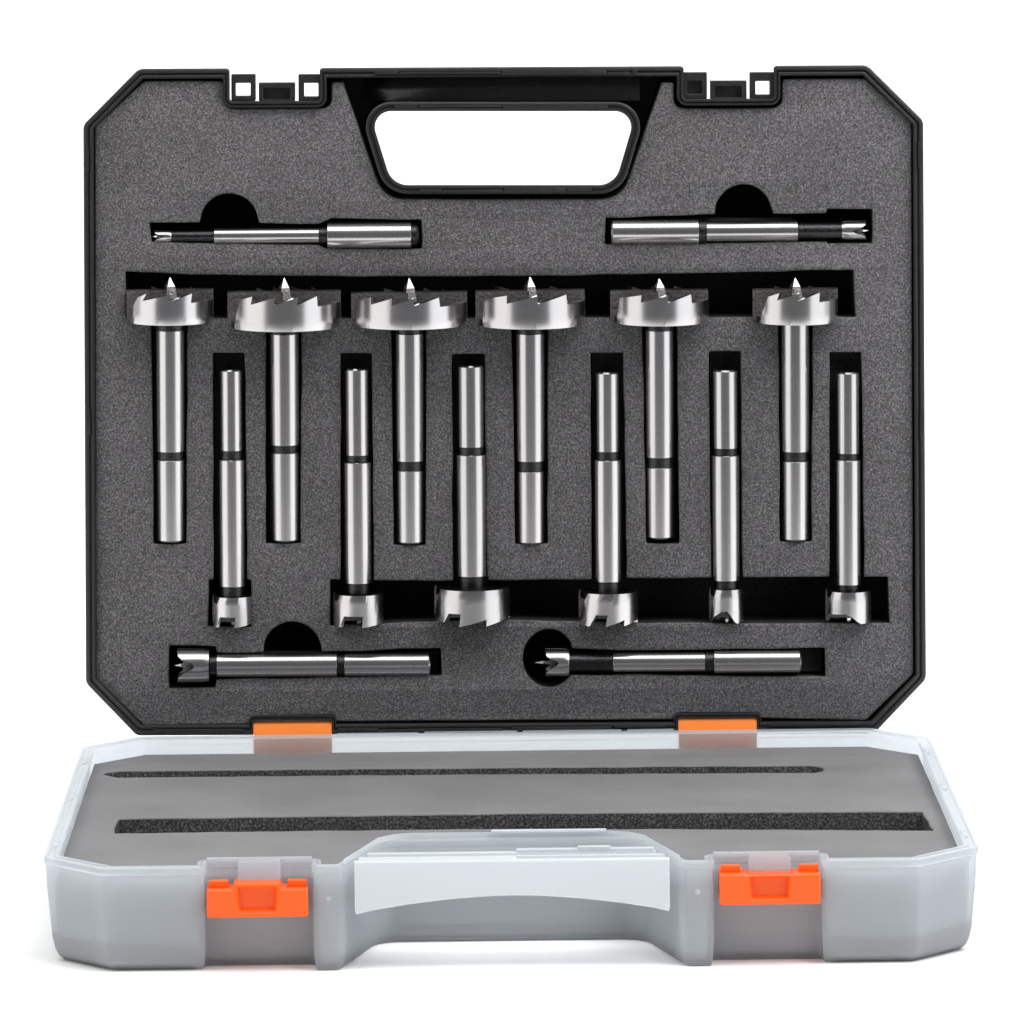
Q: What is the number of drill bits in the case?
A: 16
